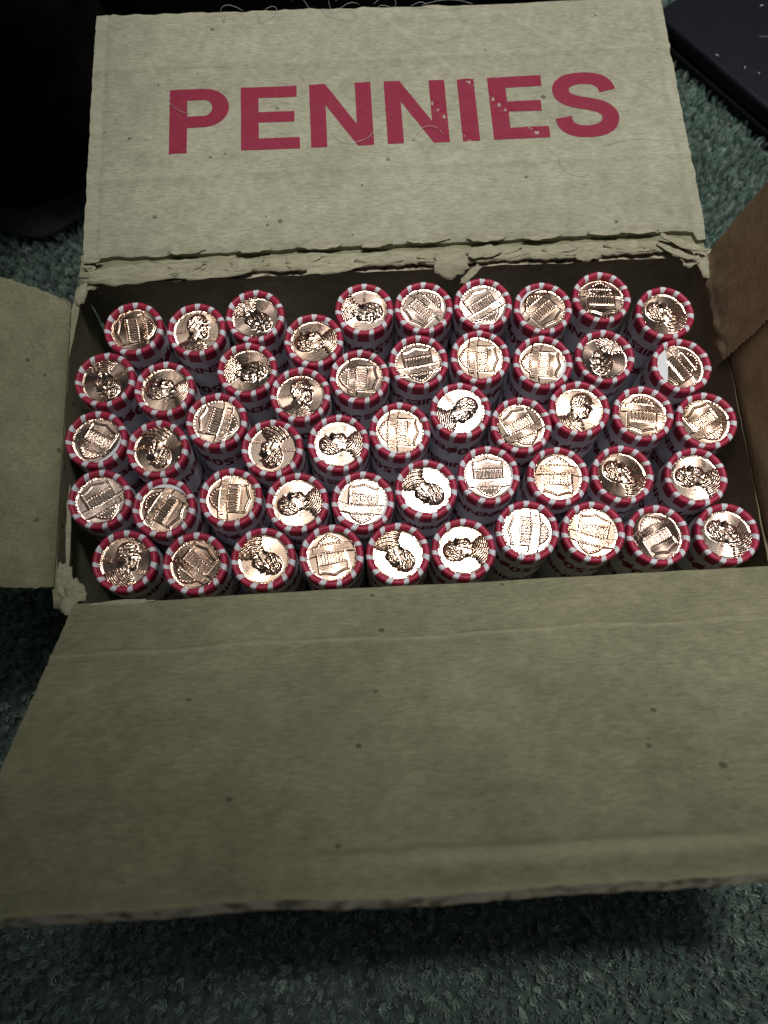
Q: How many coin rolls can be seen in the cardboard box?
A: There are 51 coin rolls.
